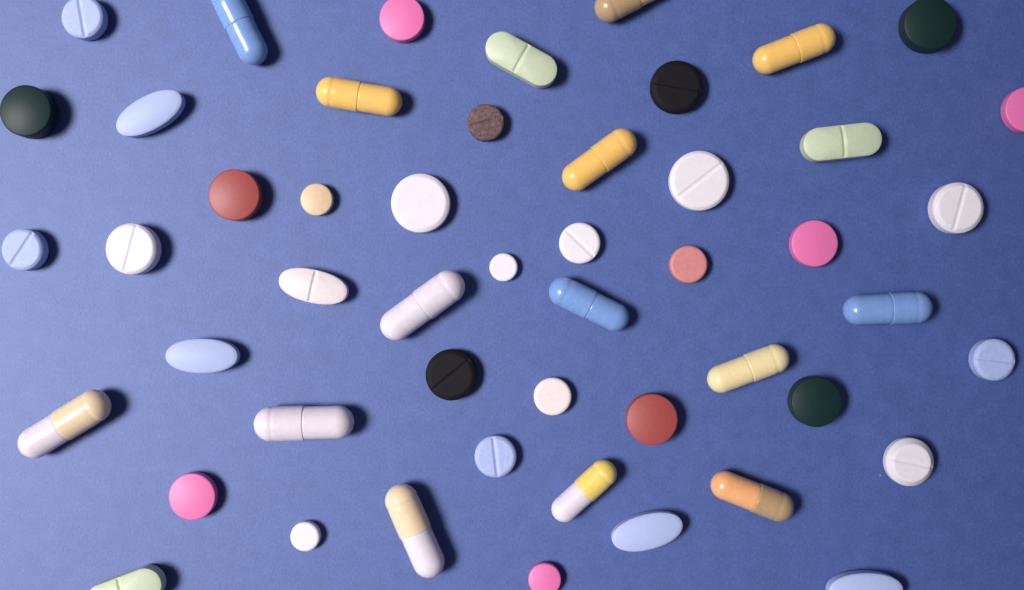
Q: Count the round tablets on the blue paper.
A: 28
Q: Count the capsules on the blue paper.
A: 14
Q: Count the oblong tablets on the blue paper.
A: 8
